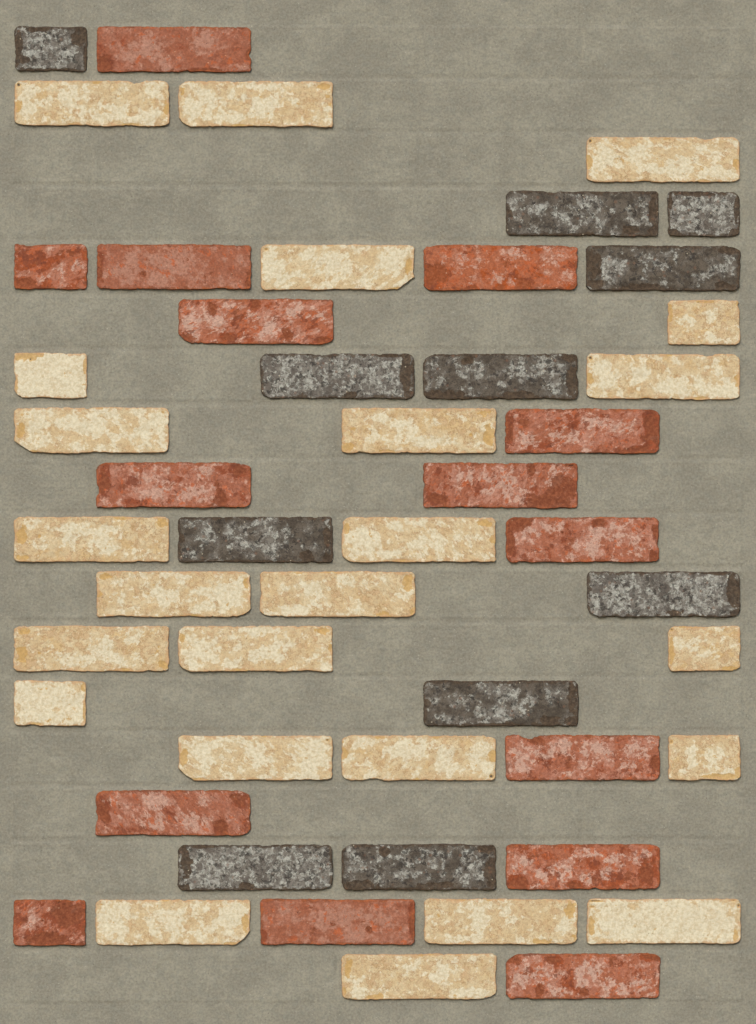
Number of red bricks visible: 15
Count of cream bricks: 24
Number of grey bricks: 11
